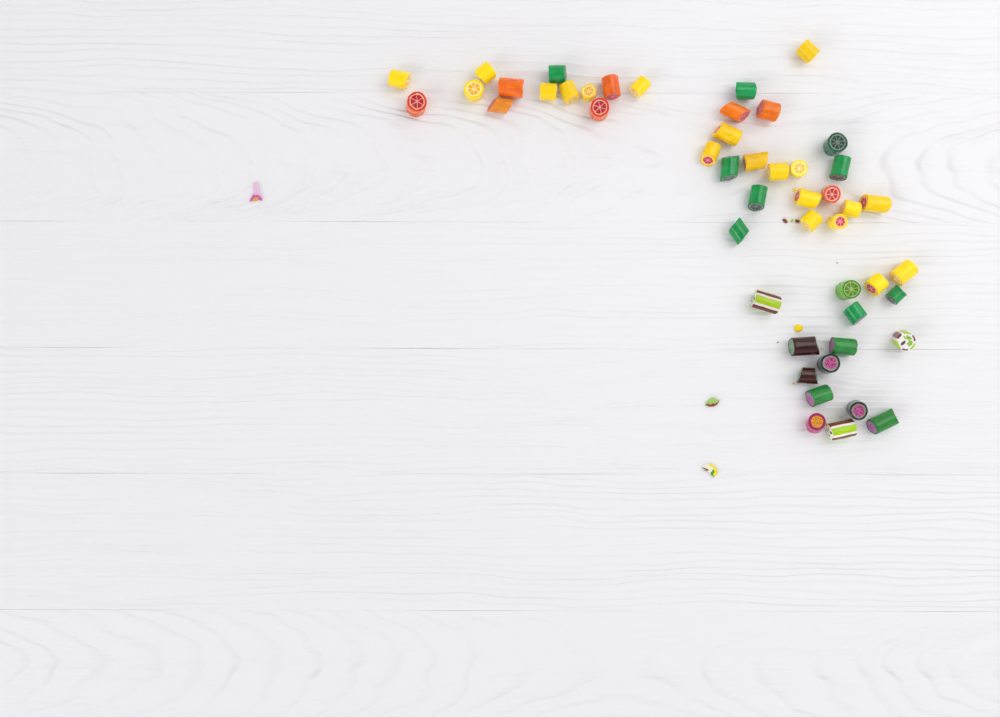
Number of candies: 49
